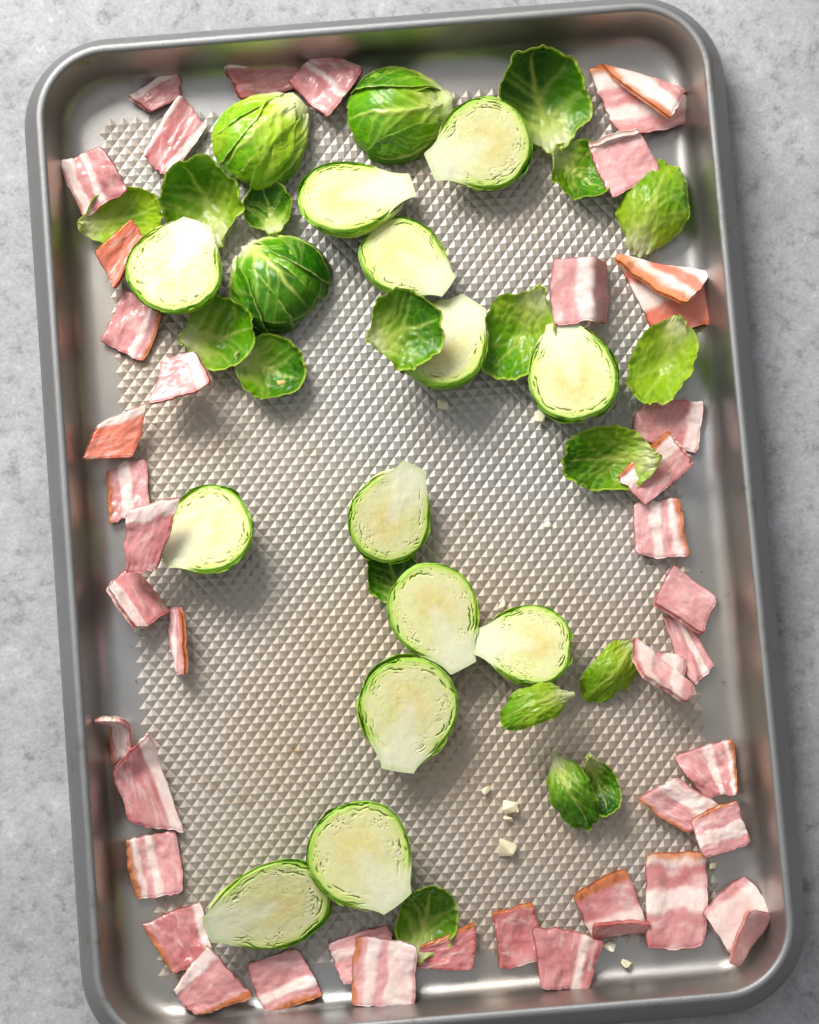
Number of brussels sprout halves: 16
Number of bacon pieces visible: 40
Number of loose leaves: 18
